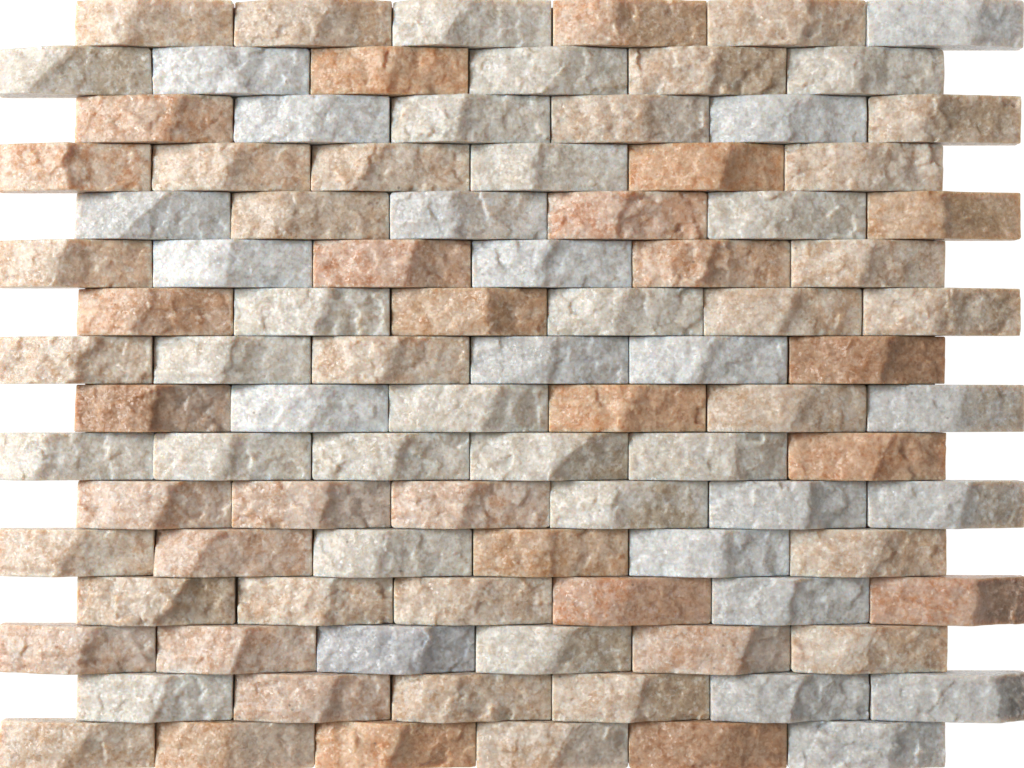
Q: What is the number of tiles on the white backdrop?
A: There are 96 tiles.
